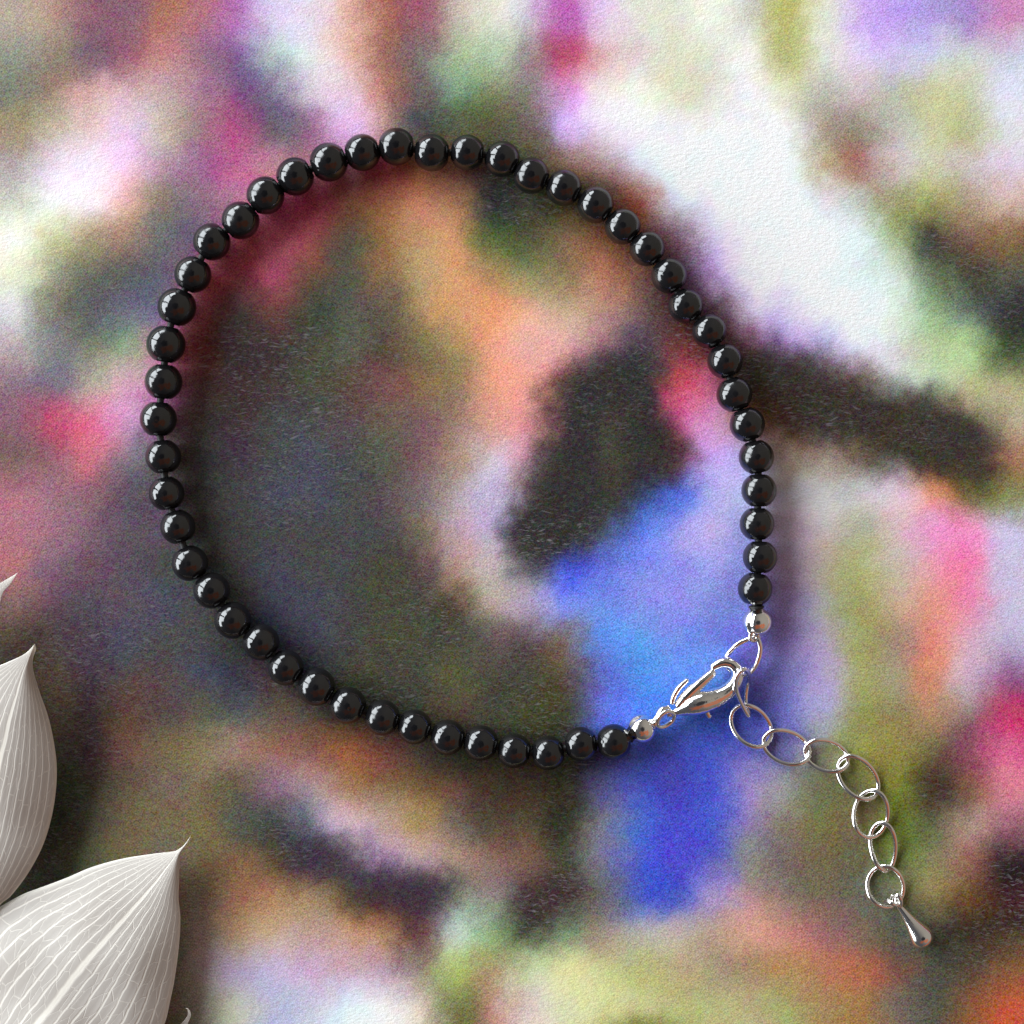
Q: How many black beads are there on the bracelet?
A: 49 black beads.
